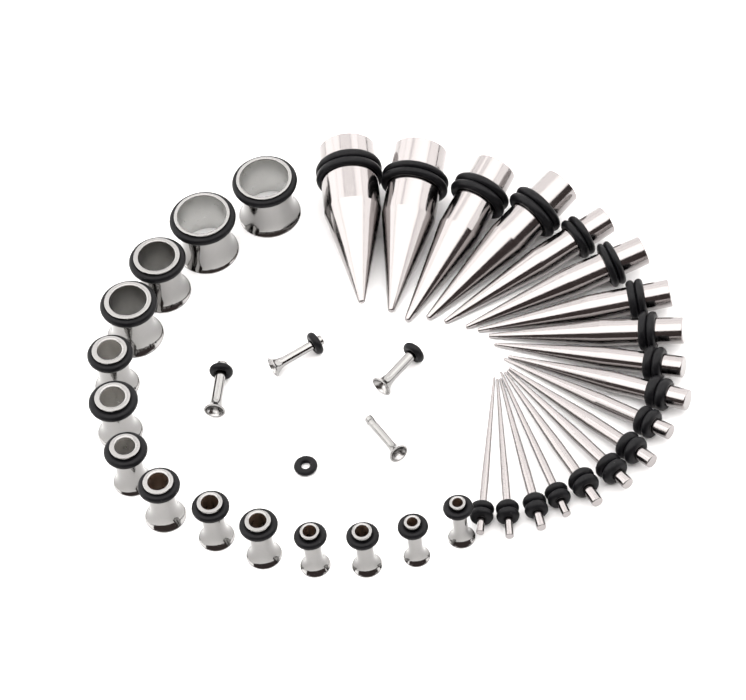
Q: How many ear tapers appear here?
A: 18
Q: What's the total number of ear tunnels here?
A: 18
